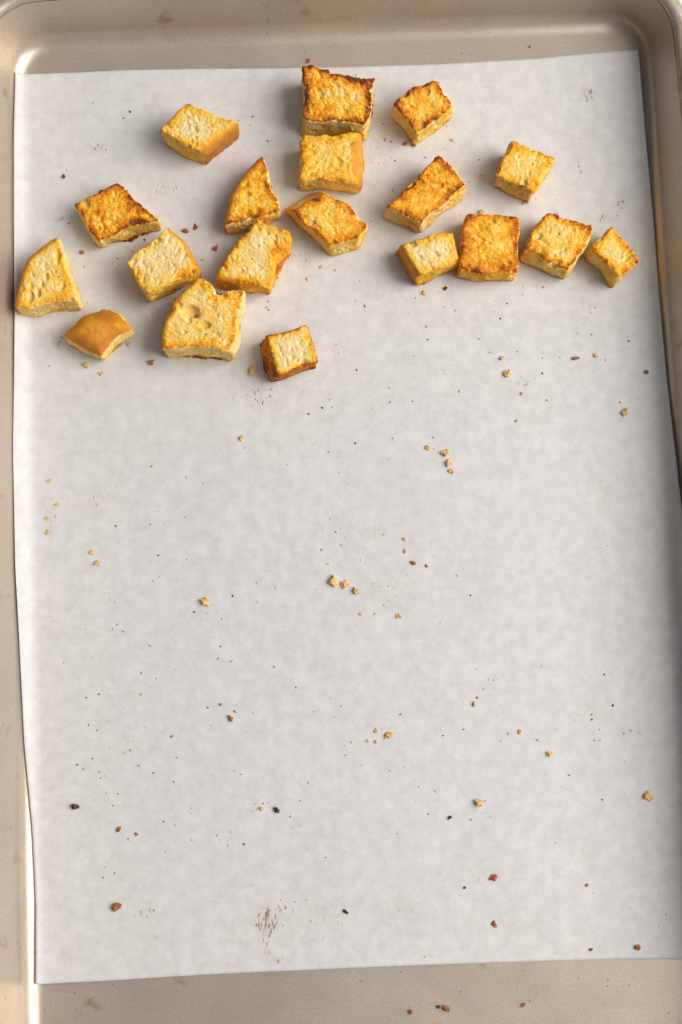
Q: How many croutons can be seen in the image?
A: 19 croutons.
